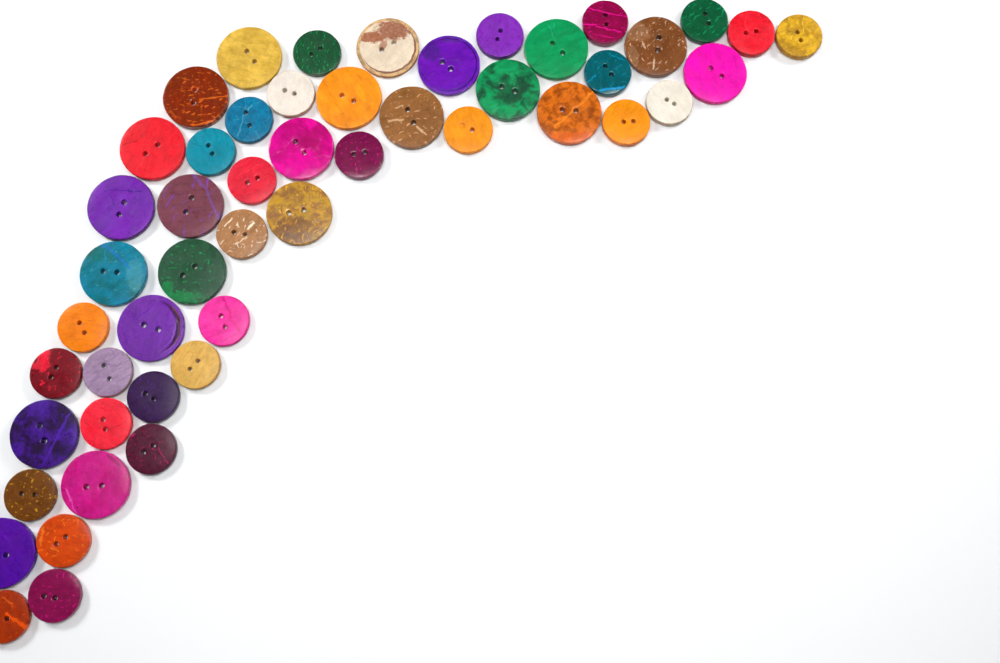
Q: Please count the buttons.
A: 50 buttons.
